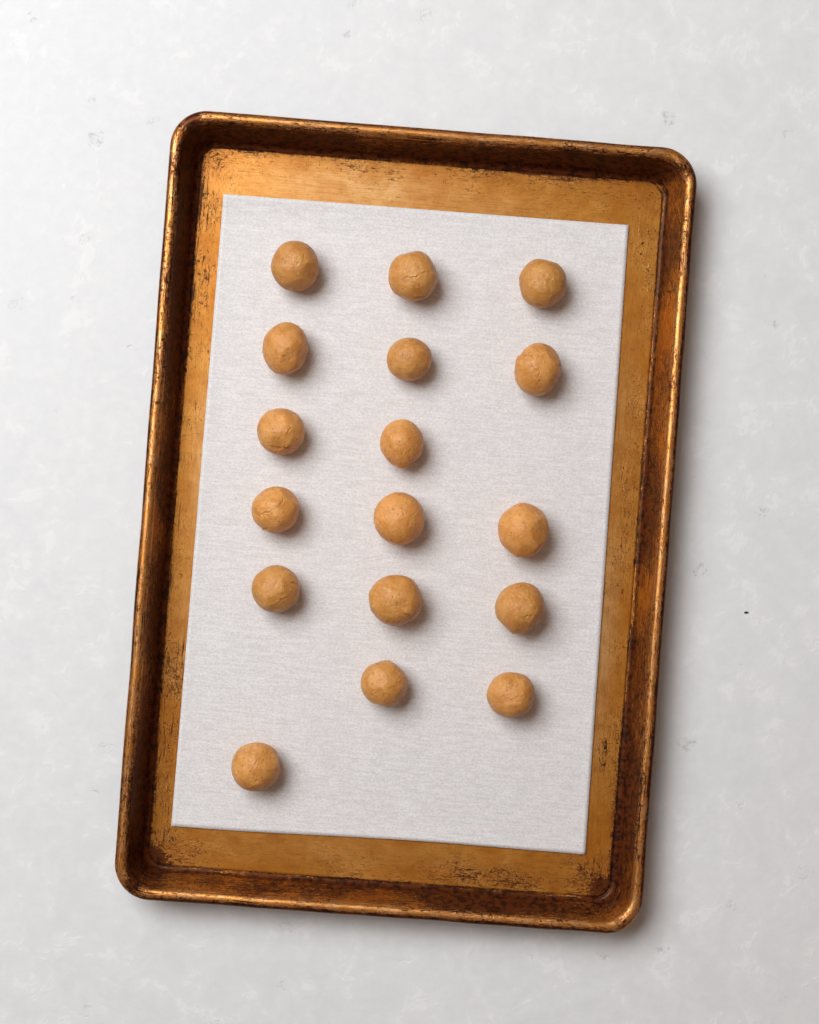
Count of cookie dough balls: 17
